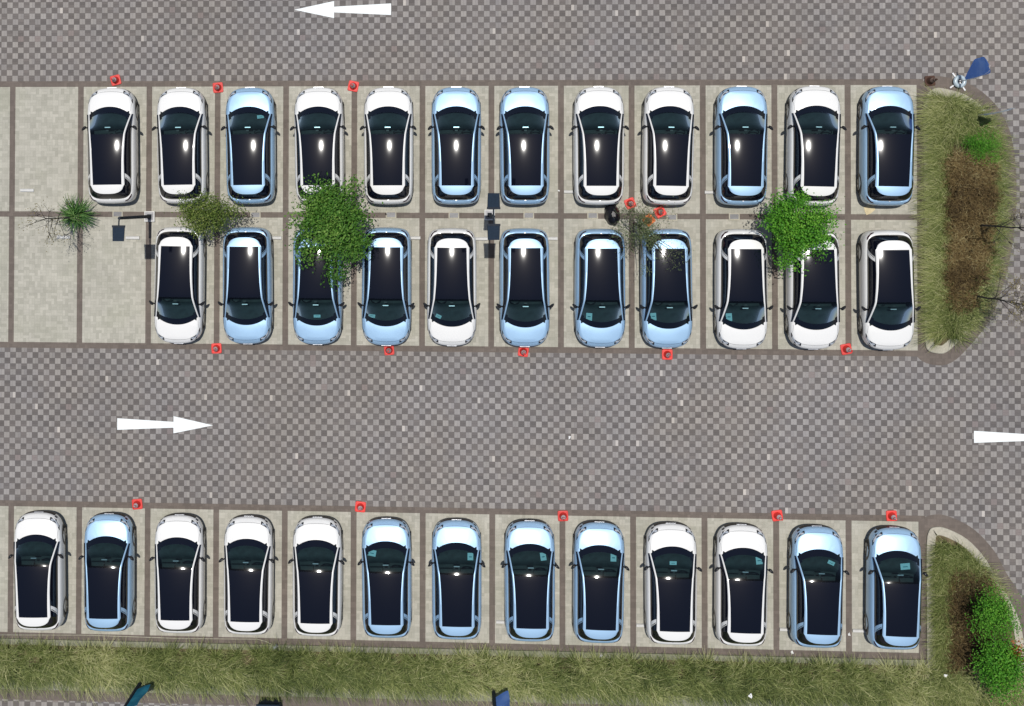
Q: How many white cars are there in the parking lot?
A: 18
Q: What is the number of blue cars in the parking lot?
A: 18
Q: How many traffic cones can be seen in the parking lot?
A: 17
